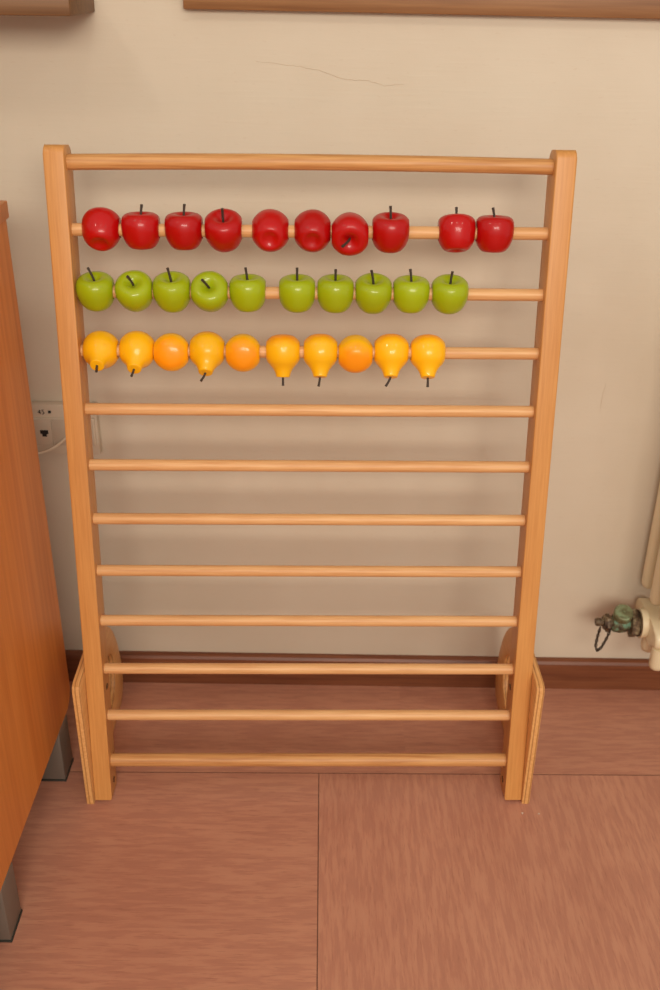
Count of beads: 30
